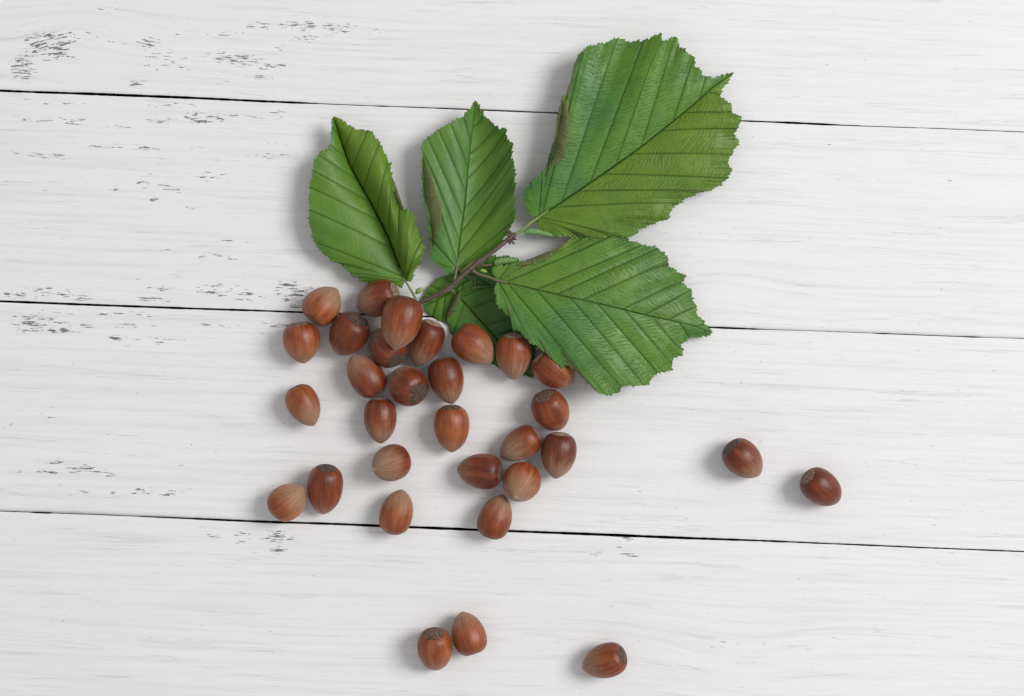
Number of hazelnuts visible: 31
